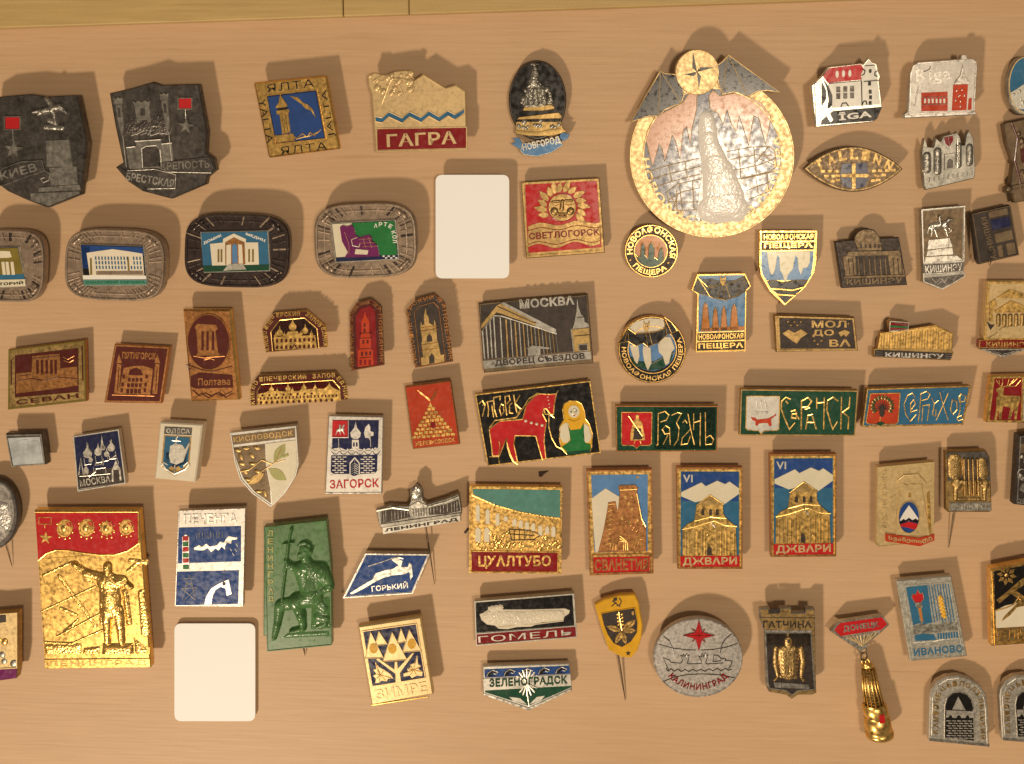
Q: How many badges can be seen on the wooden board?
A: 71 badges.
